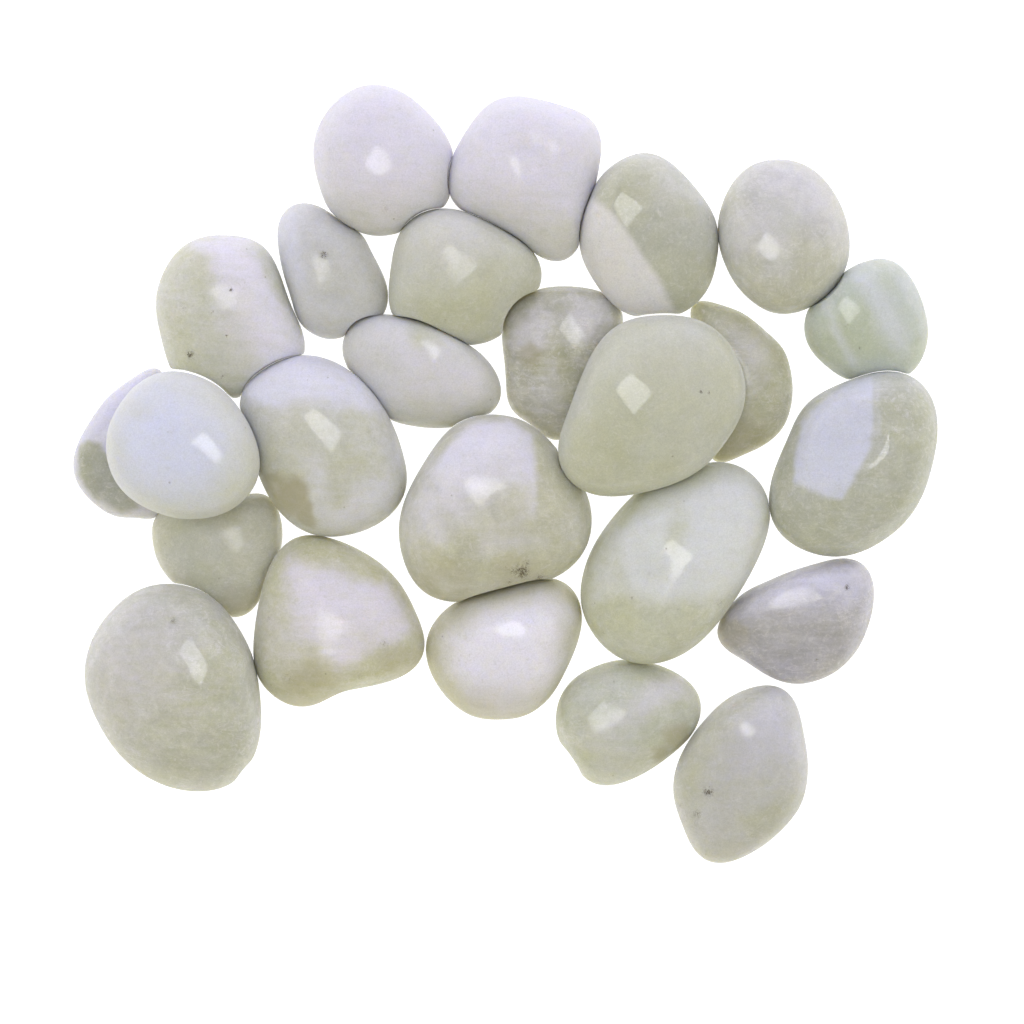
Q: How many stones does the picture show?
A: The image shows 25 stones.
